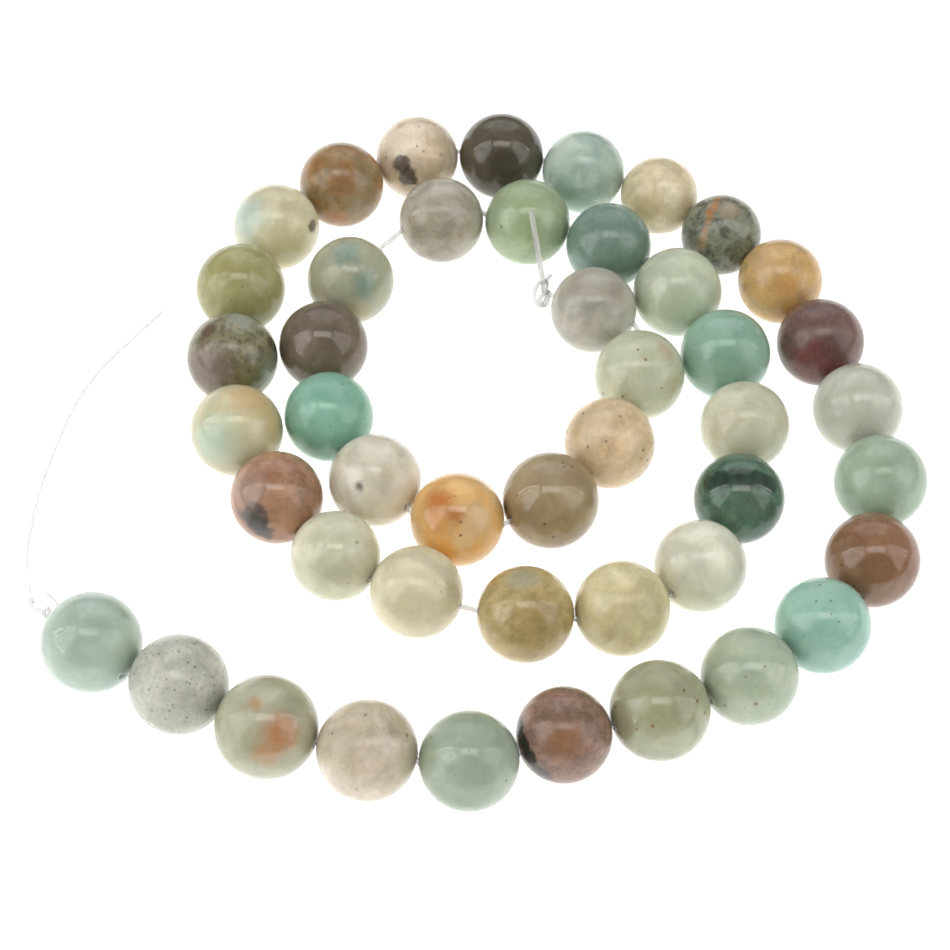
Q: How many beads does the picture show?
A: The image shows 46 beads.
